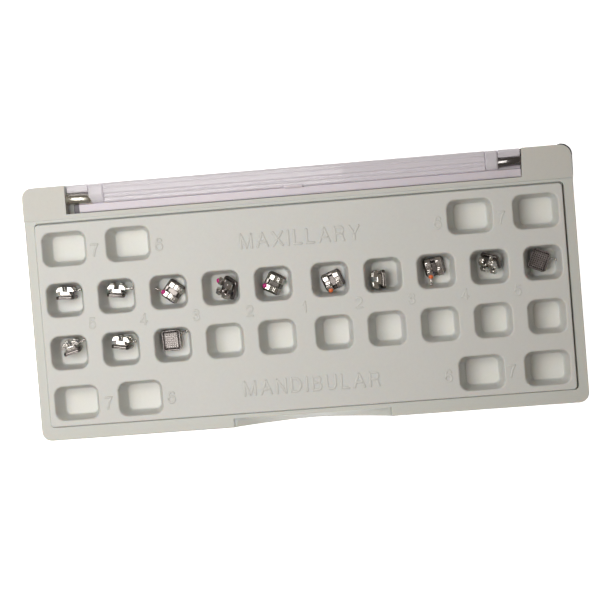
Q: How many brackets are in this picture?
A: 13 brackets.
